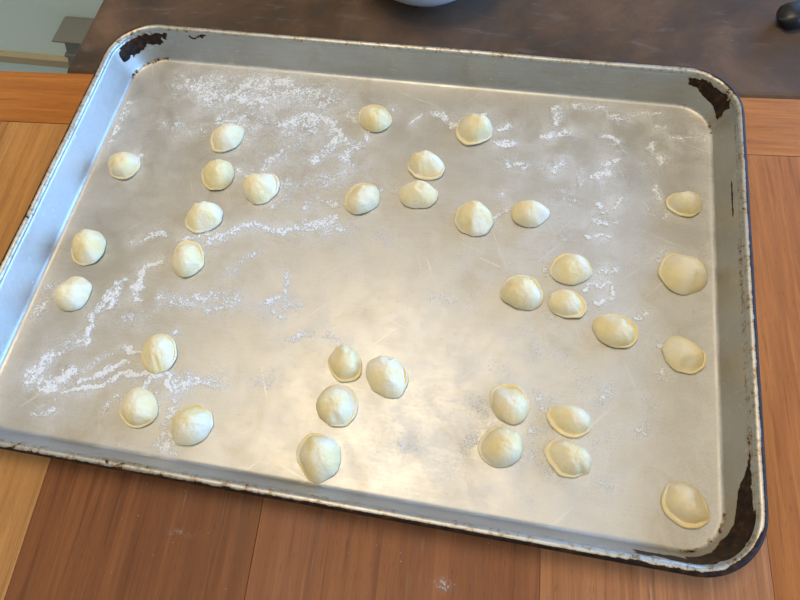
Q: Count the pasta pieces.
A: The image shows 34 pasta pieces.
